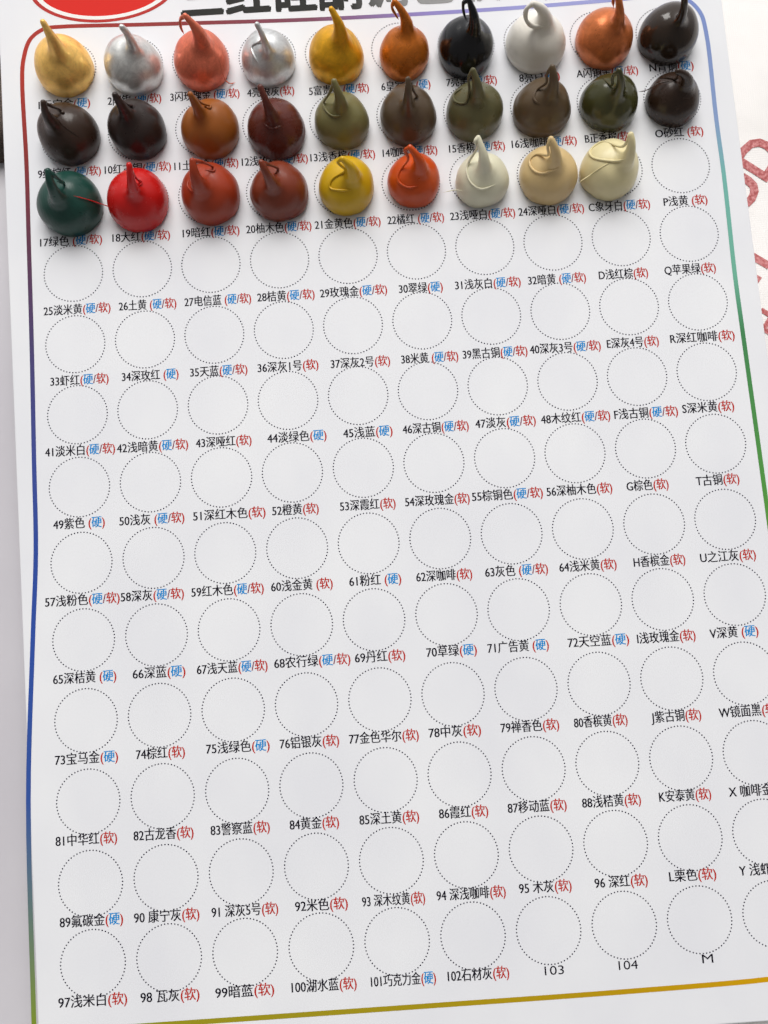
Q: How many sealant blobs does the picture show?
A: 29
